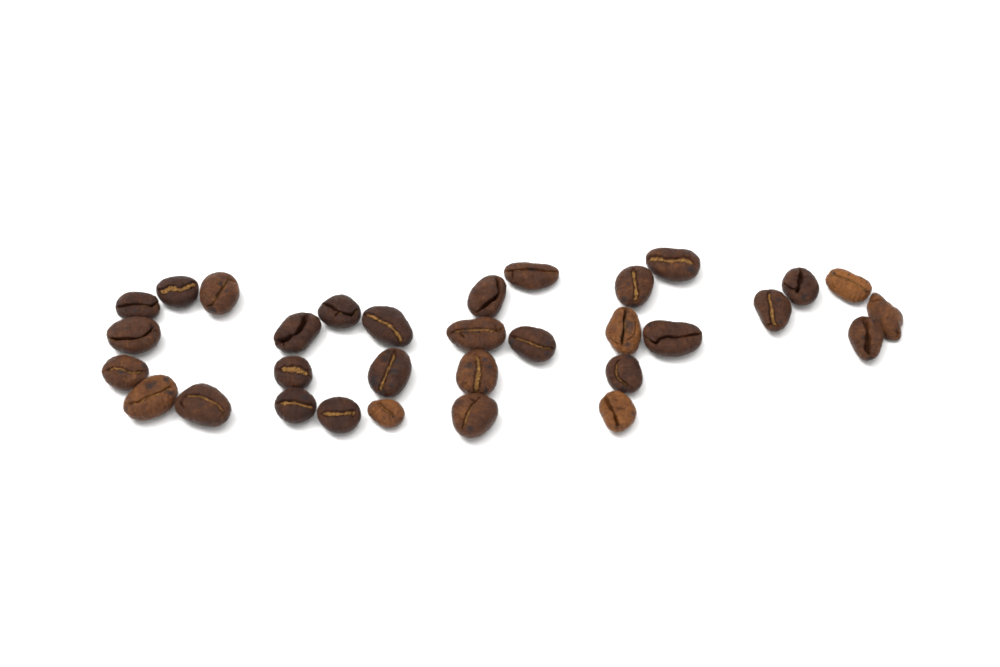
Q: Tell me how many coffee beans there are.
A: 32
